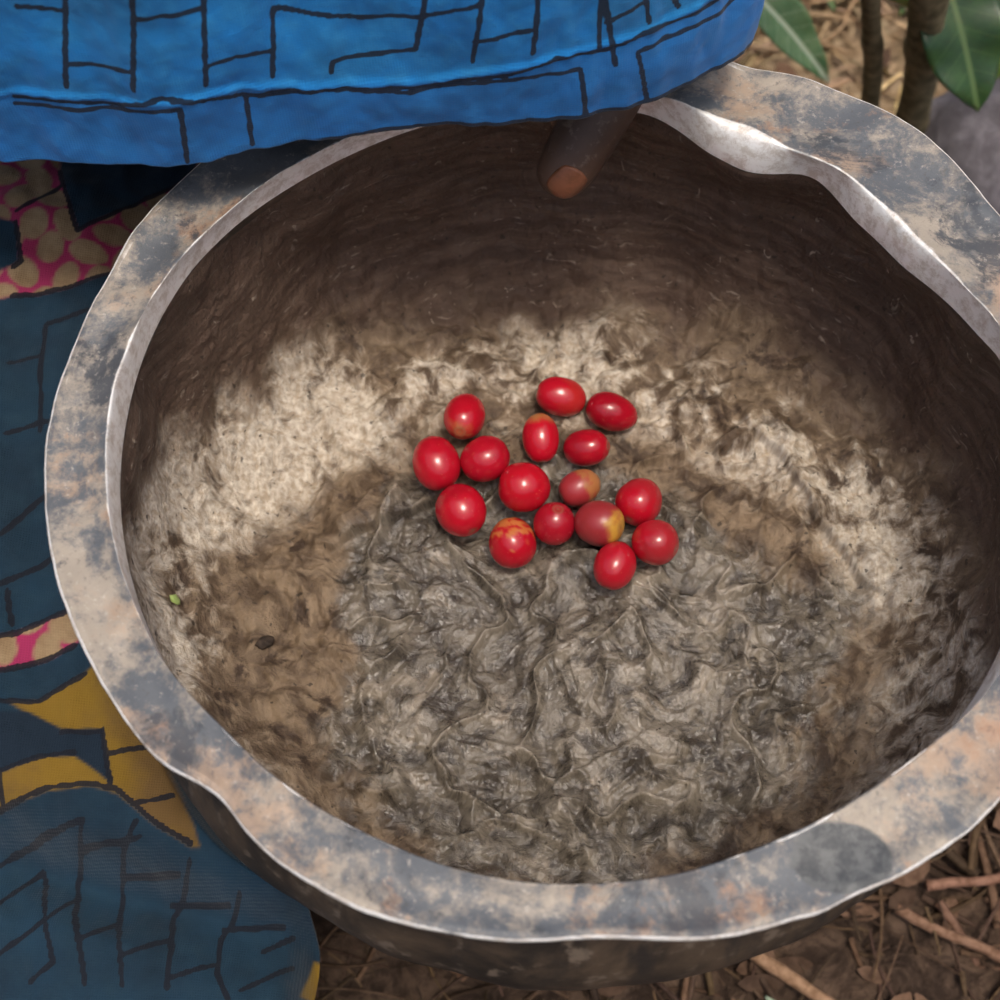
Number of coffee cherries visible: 16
